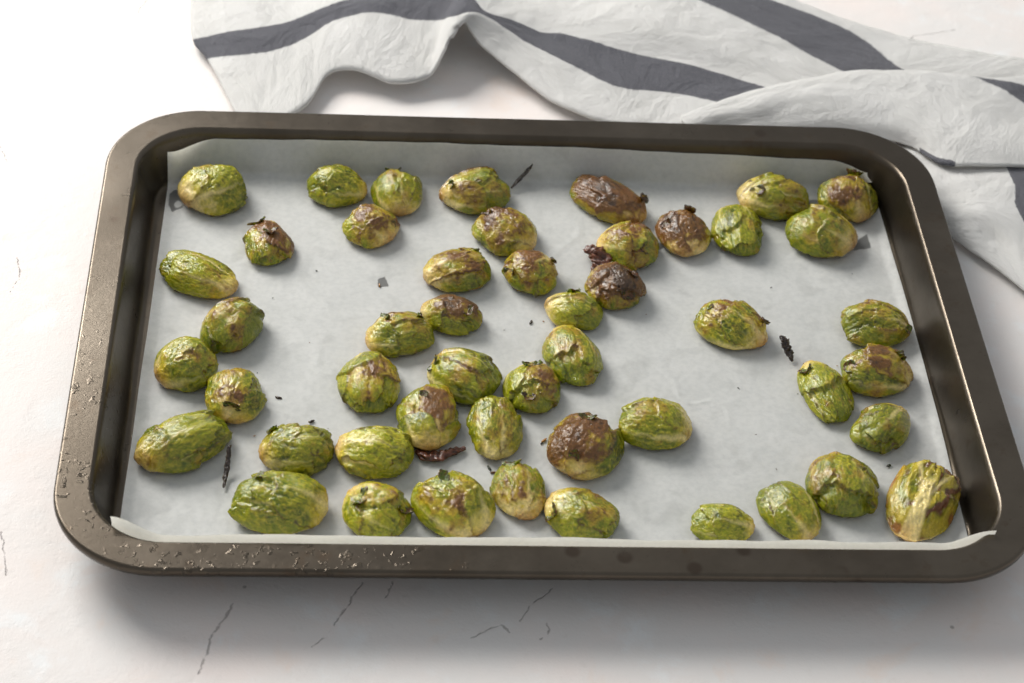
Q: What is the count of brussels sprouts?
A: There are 49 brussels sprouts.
